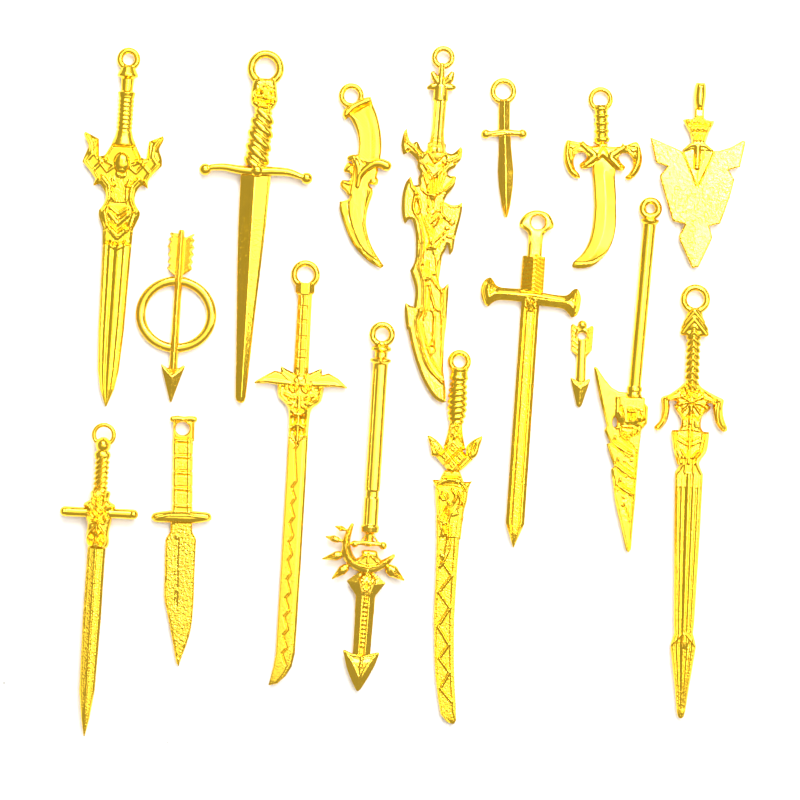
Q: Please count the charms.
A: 17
